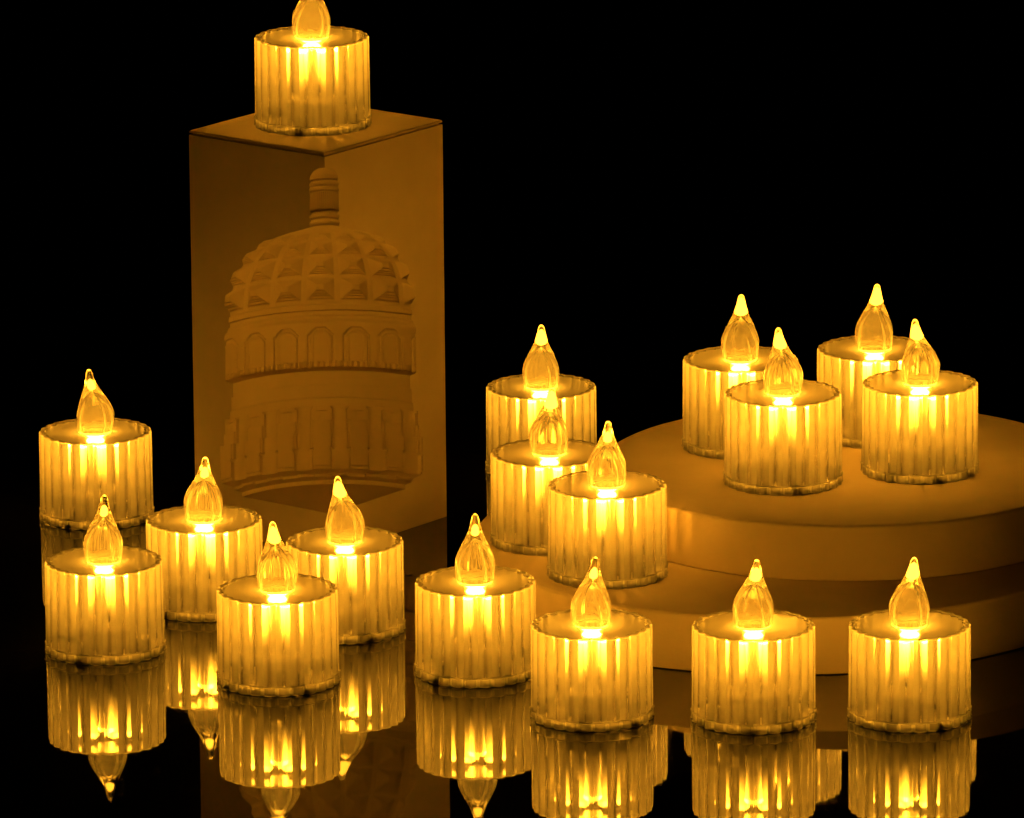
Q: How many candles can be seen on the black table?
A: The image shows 17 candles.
